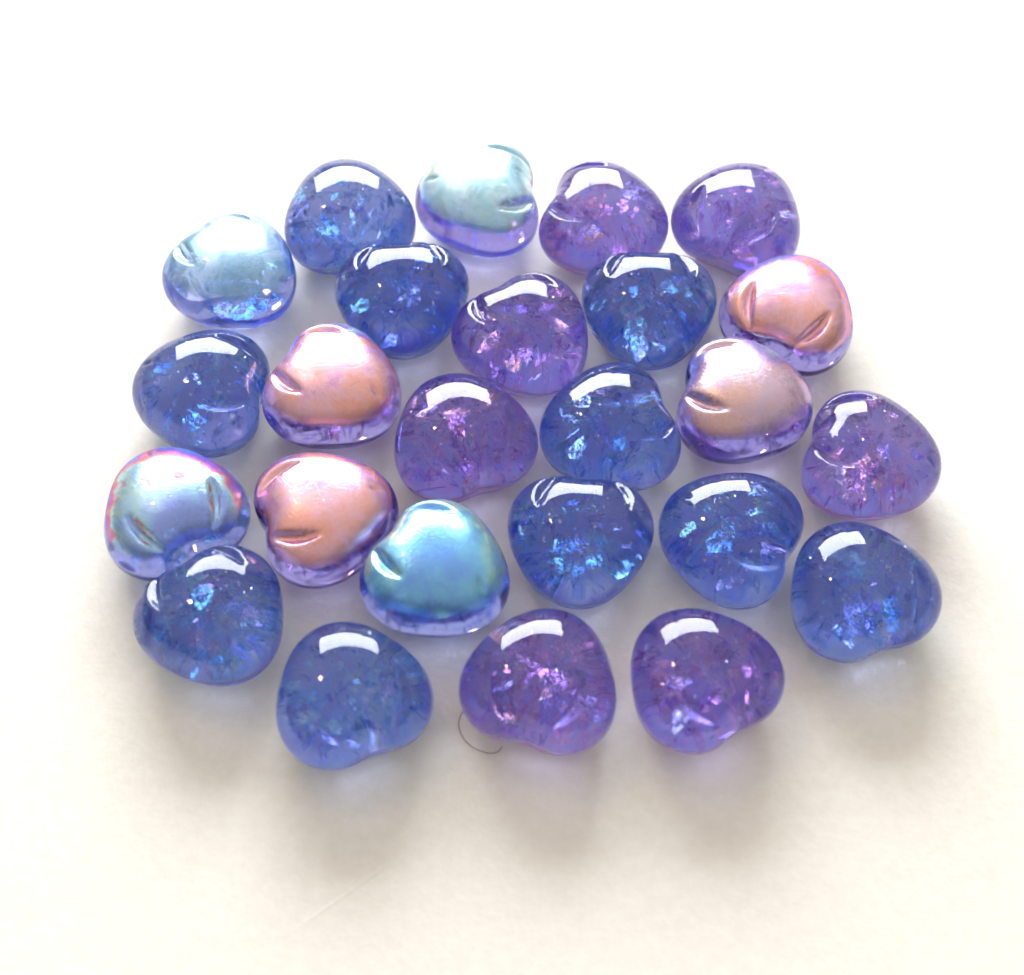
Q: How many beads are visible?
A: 25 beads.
